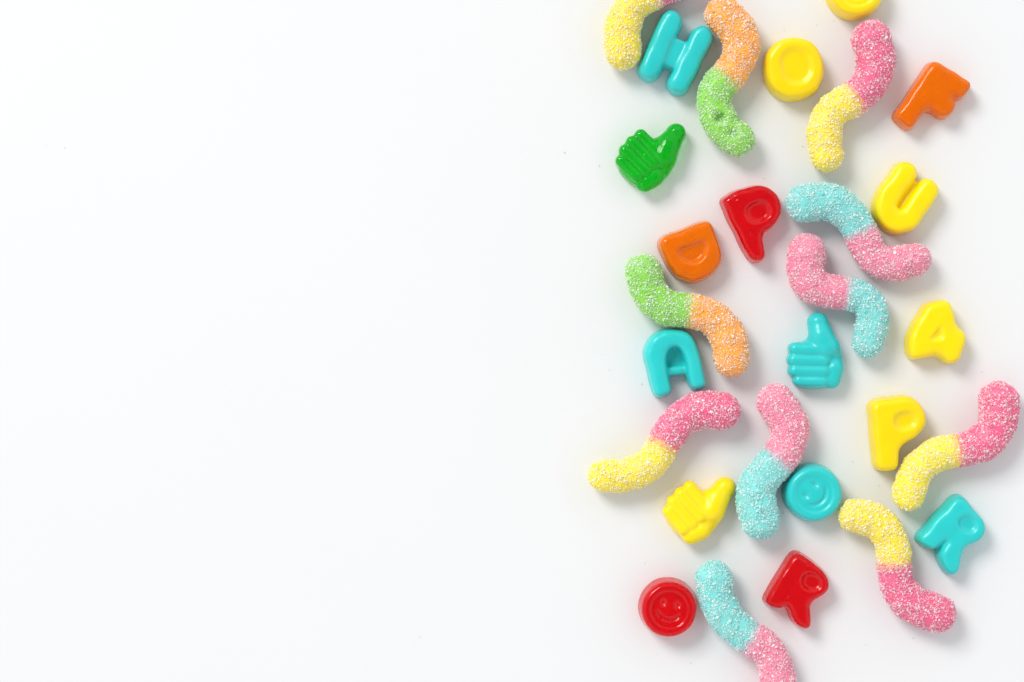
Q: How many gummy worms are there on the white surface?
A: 11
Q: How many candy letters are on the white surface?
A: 10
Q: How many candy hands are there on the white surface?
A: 3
